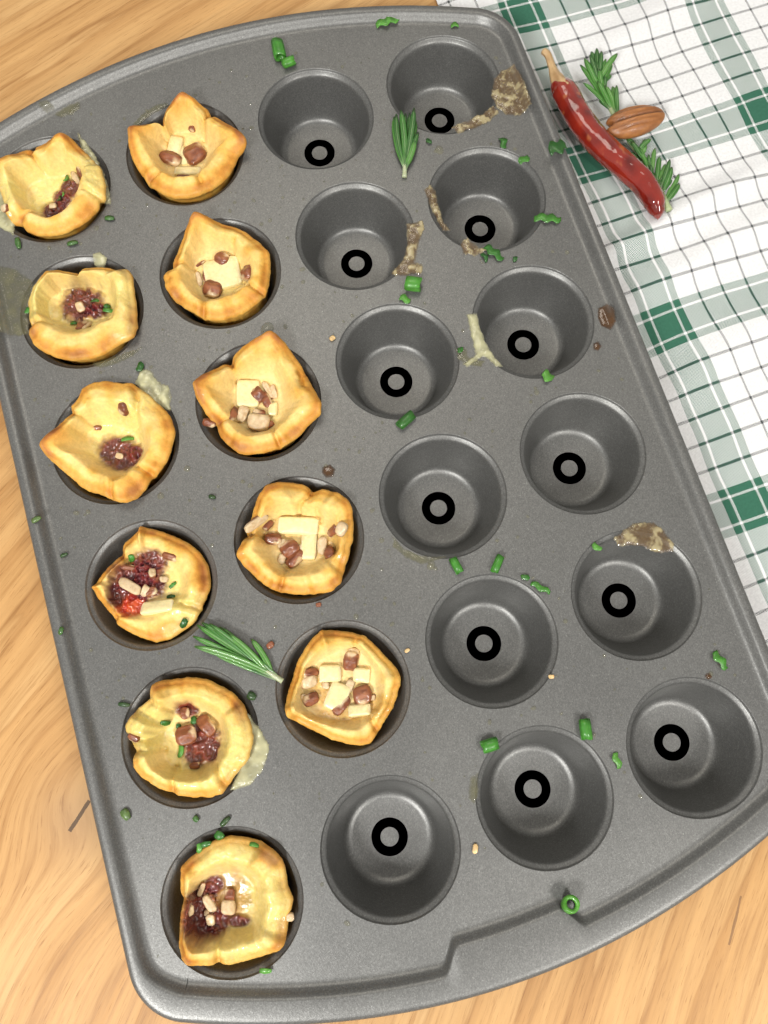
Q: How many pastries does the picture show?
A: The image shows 11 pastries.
